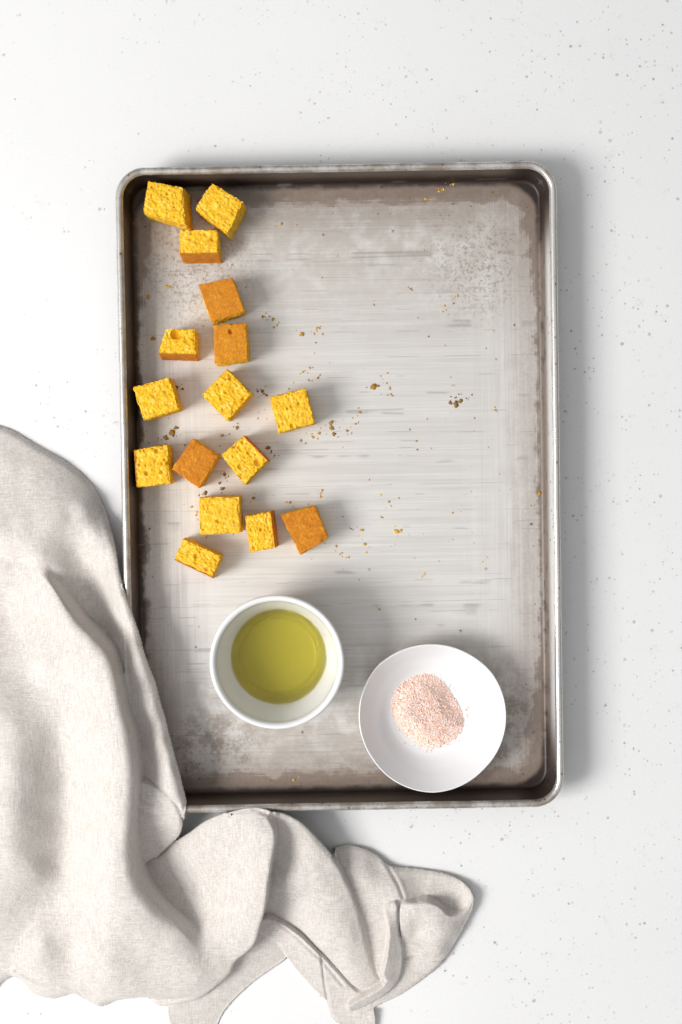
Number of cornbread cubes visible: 16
